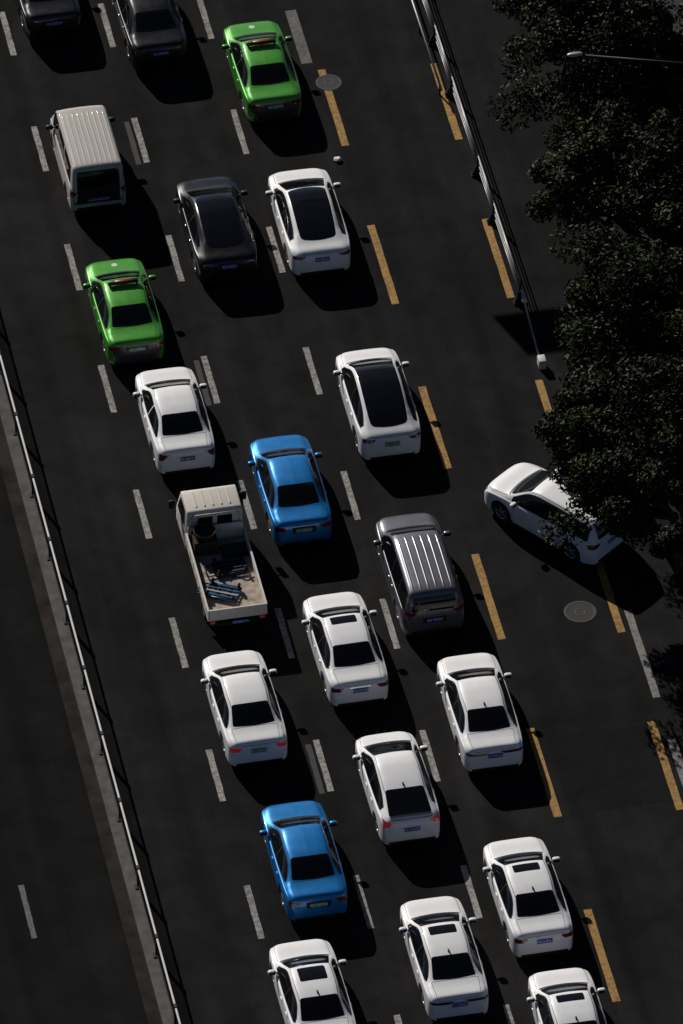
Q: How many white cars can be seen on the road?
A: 12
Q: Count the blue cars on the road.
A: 2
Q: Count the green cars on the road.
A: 2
